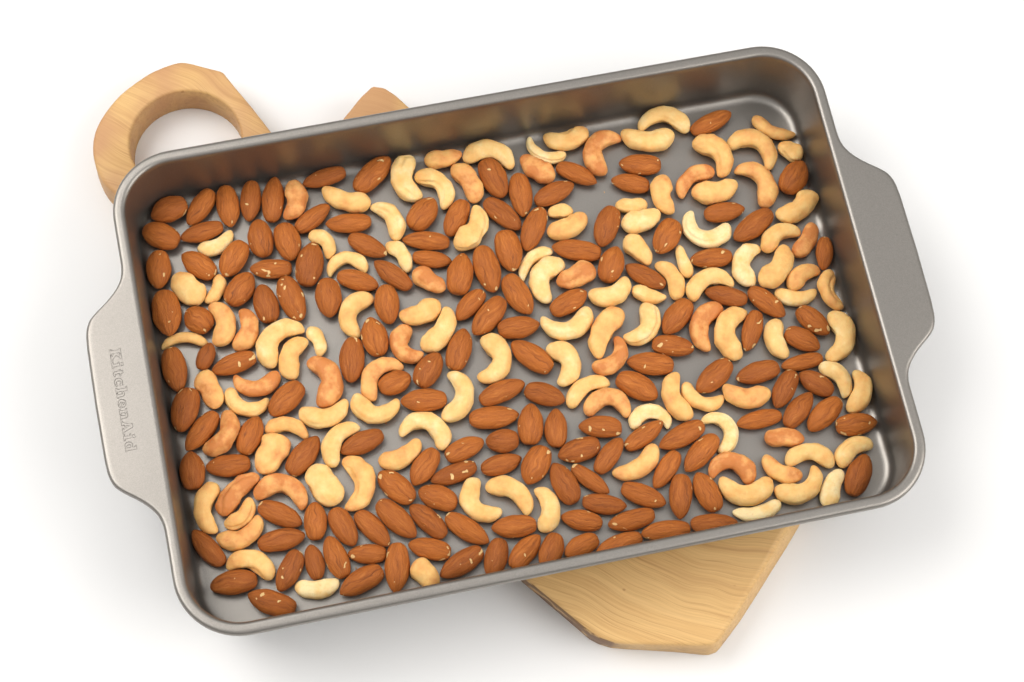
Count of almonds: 151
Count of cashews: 118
